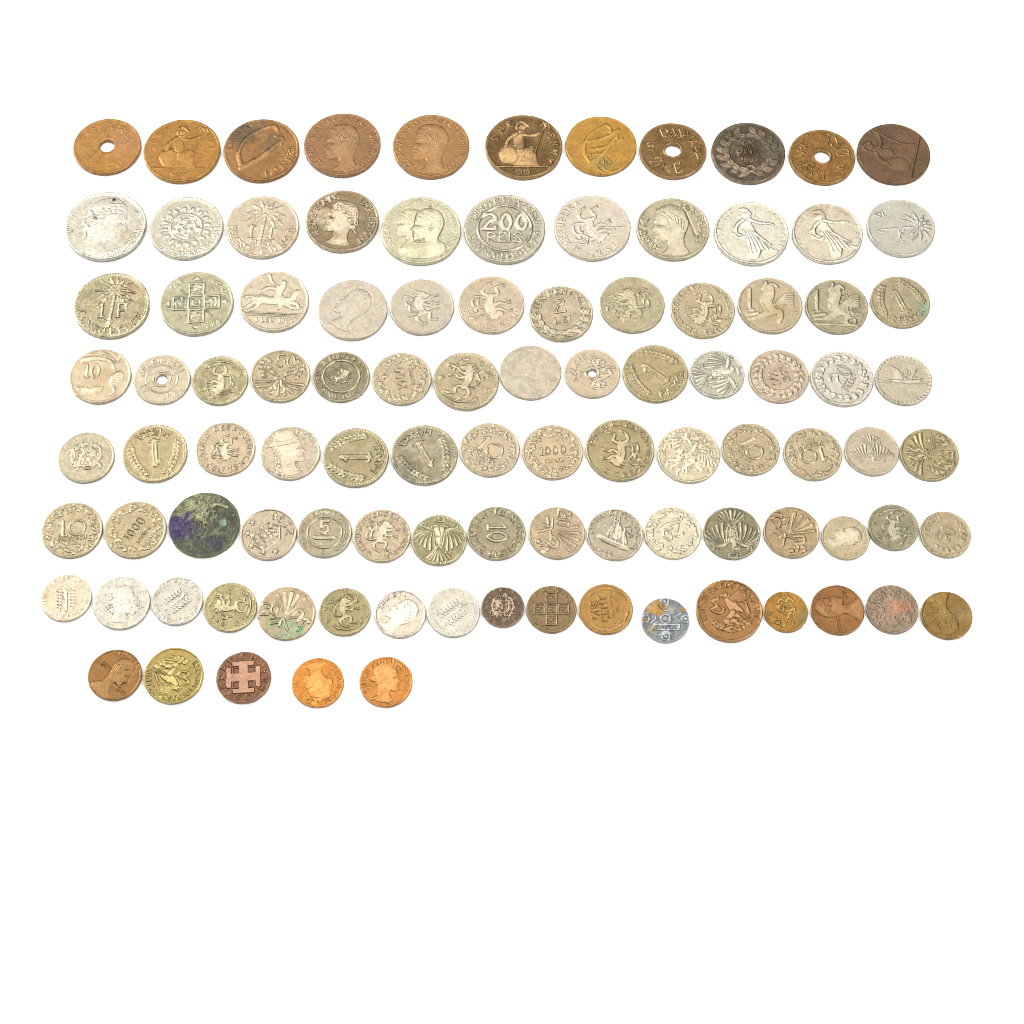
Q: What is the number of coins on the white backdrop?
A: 100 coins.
